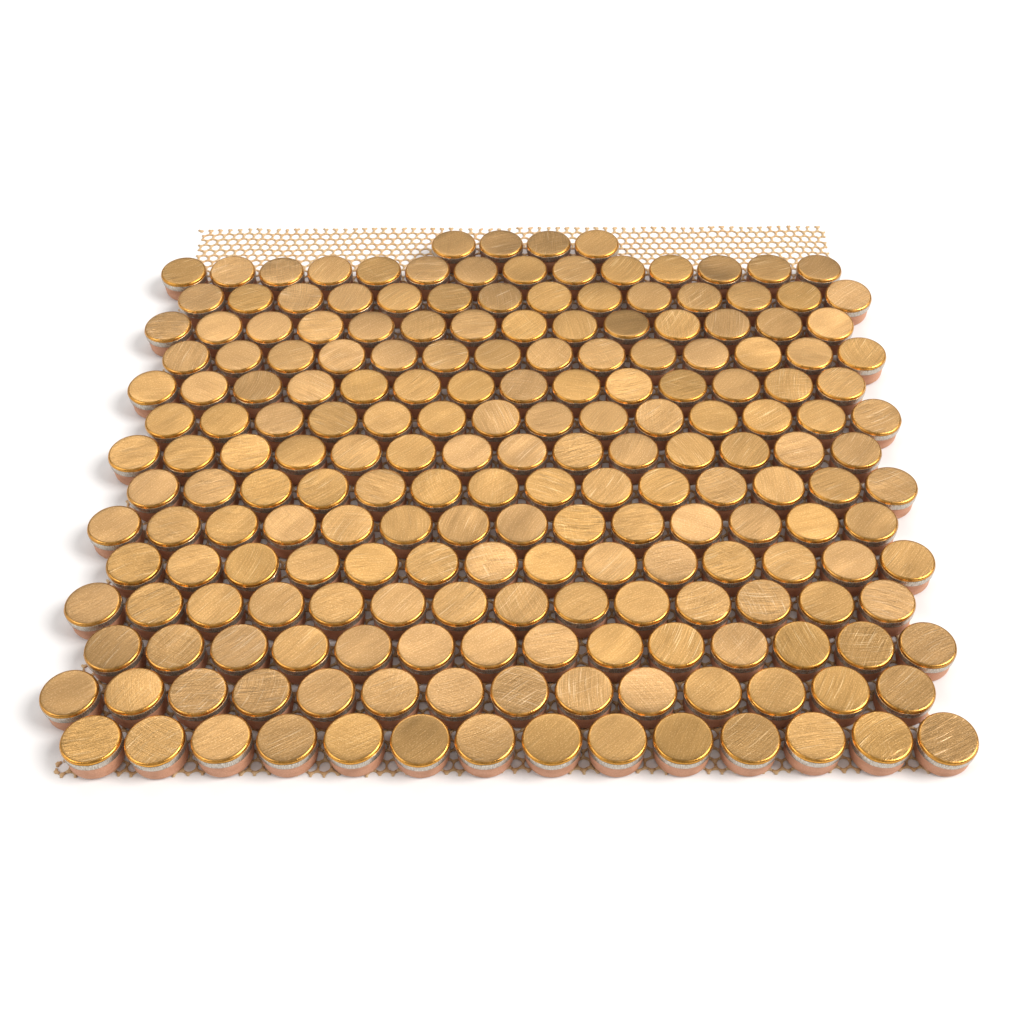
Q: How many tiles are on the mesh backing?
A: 200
